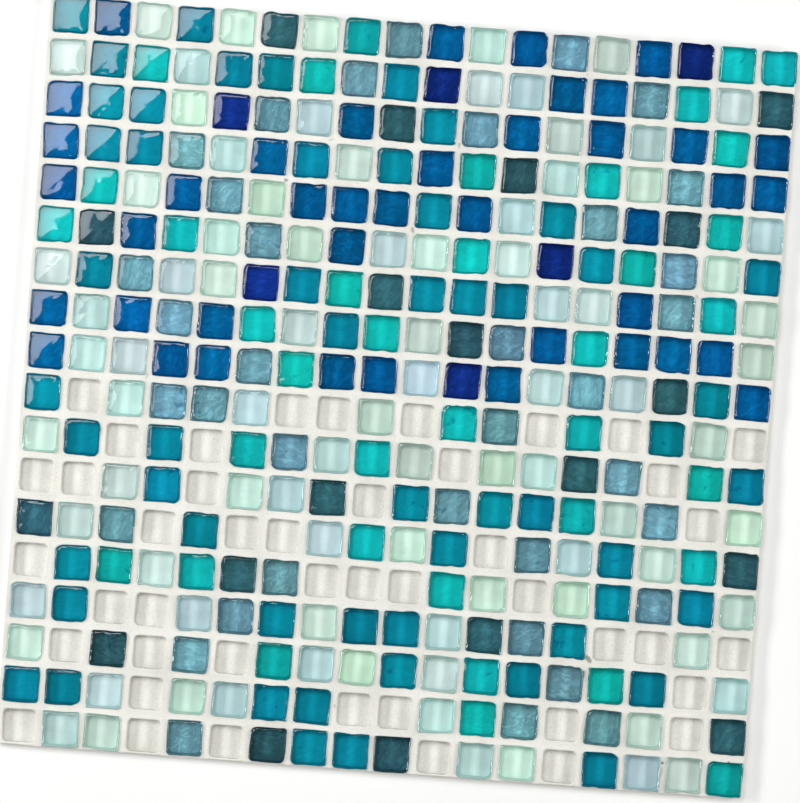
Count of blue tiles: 47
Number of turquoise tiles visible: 91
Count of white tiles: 87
